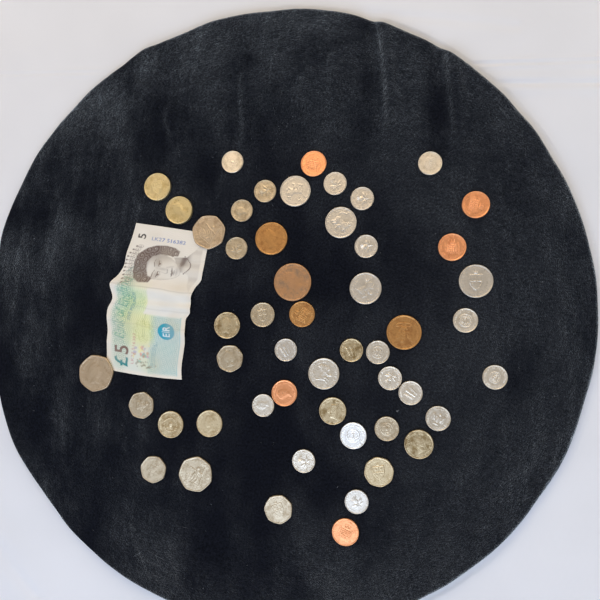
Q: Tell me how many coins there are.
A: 51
